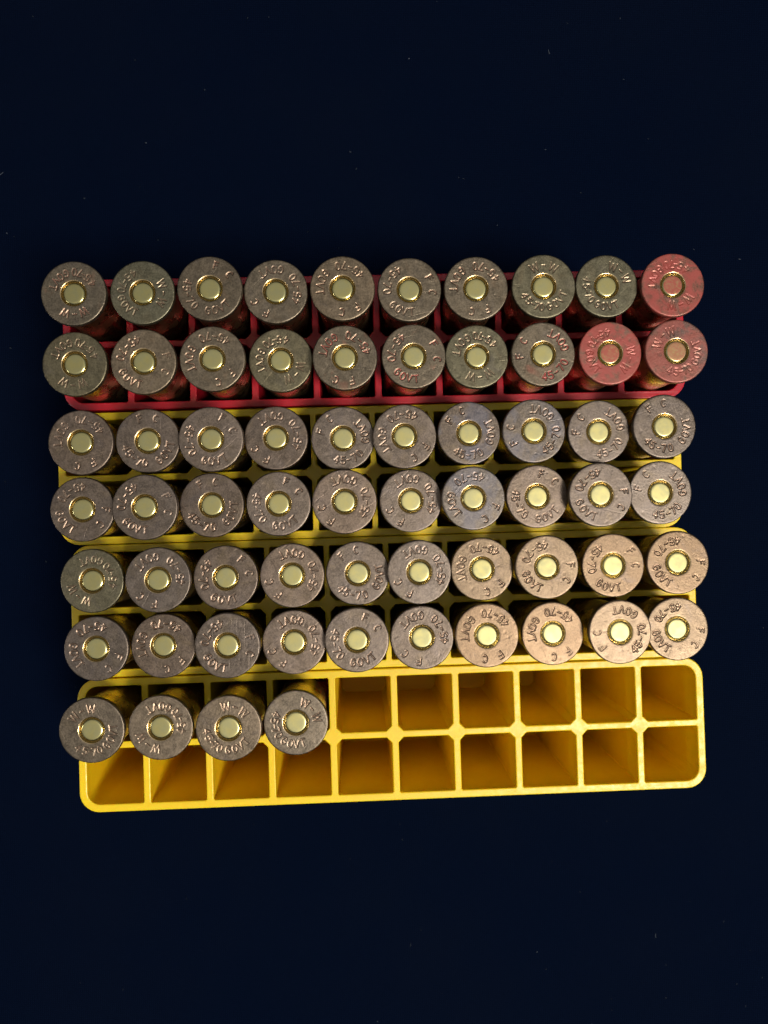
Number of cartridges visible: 64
